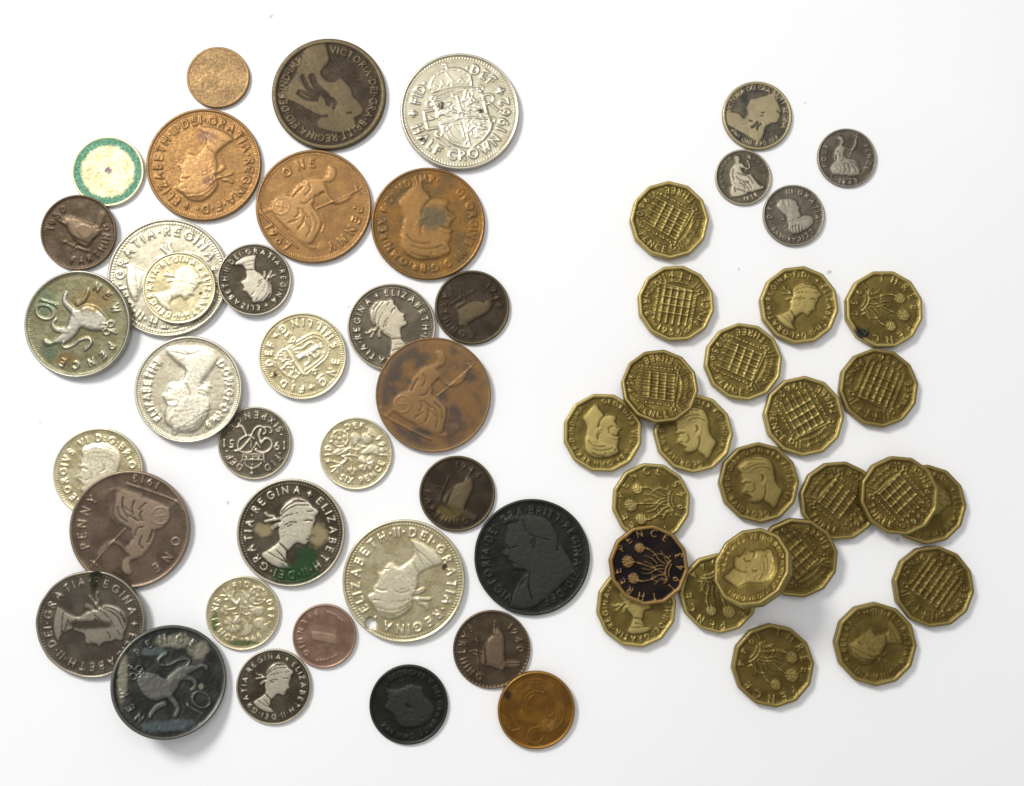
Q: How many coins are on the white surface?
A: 60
